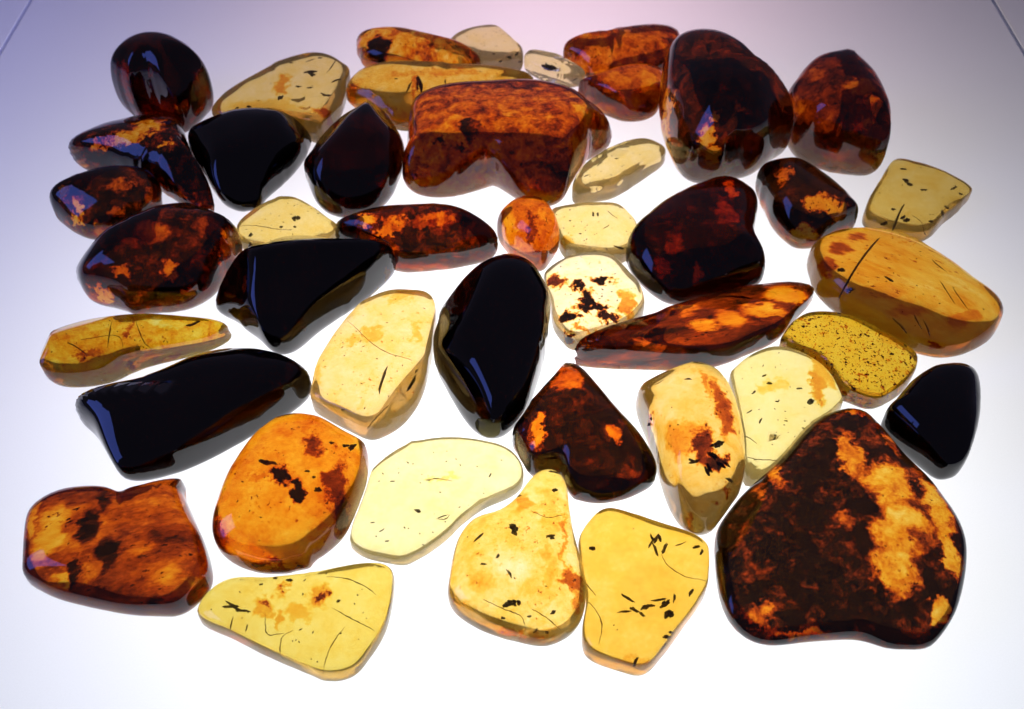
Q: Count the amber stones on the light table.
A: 44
